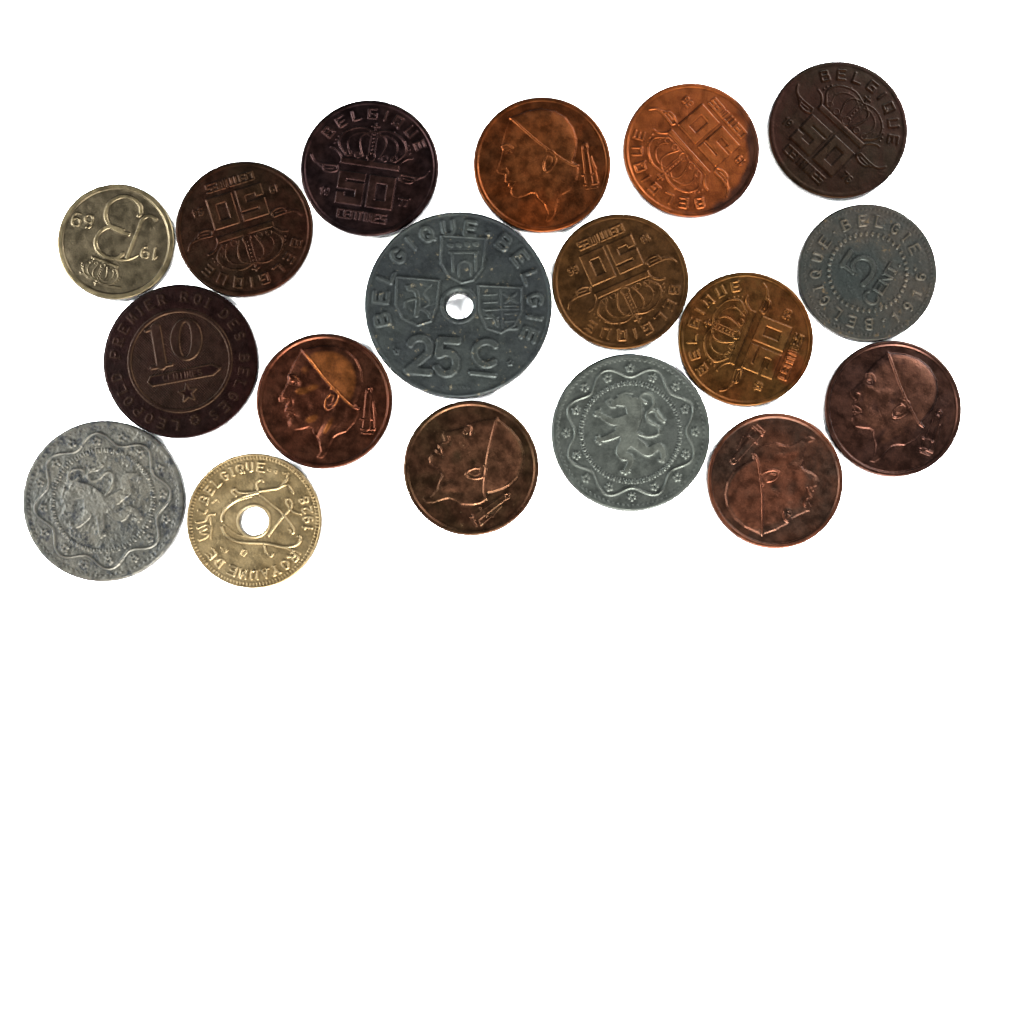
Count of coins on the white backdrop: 18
